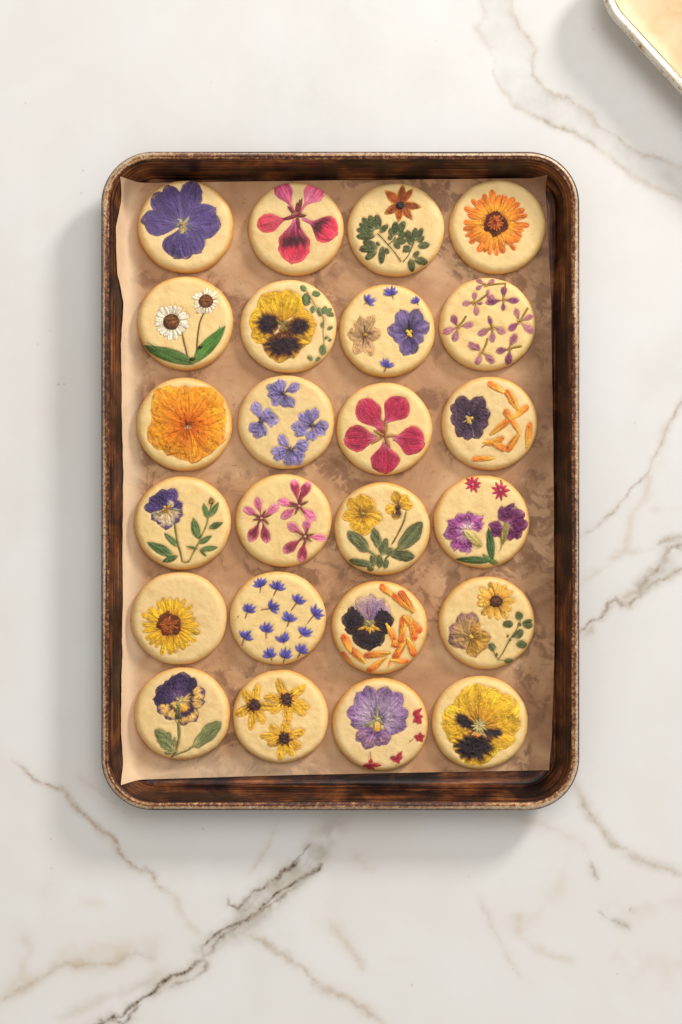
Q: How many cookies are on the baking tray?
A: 24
